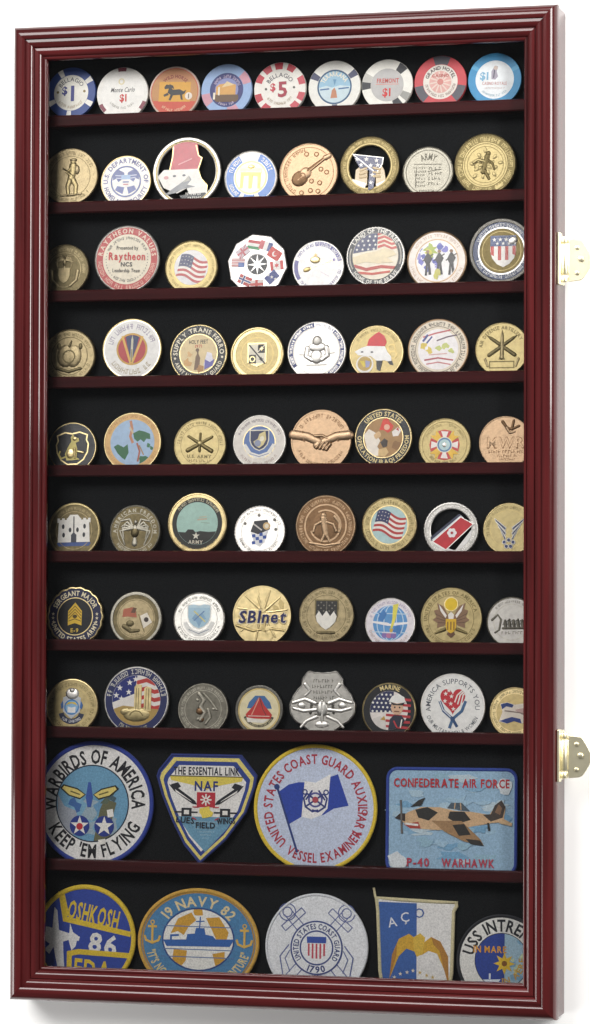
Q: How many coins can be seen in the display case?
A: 56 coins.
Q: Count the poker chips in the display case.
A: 9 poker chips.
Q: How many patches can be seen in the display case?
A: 9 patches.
